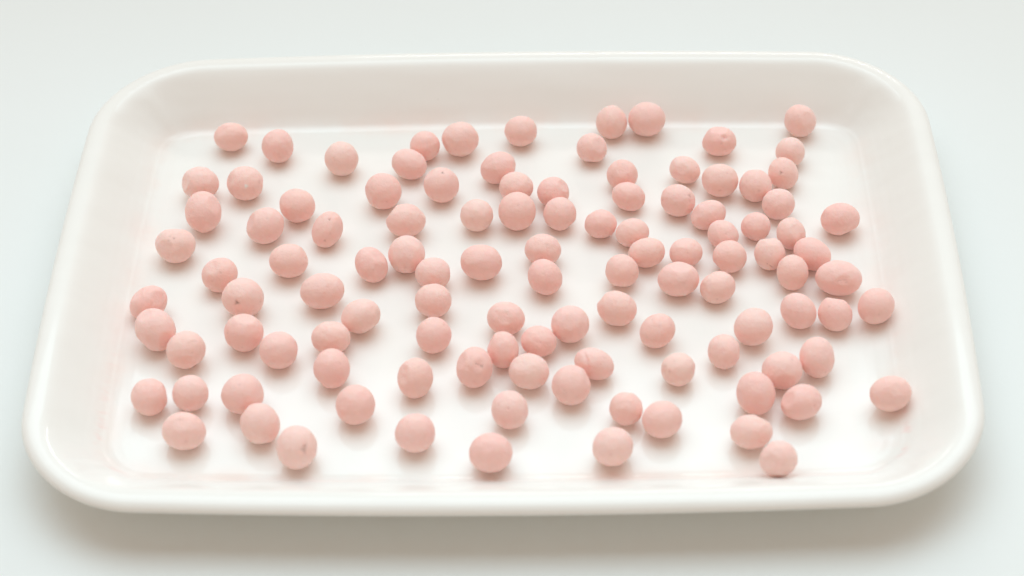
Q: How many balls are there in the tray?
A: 111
